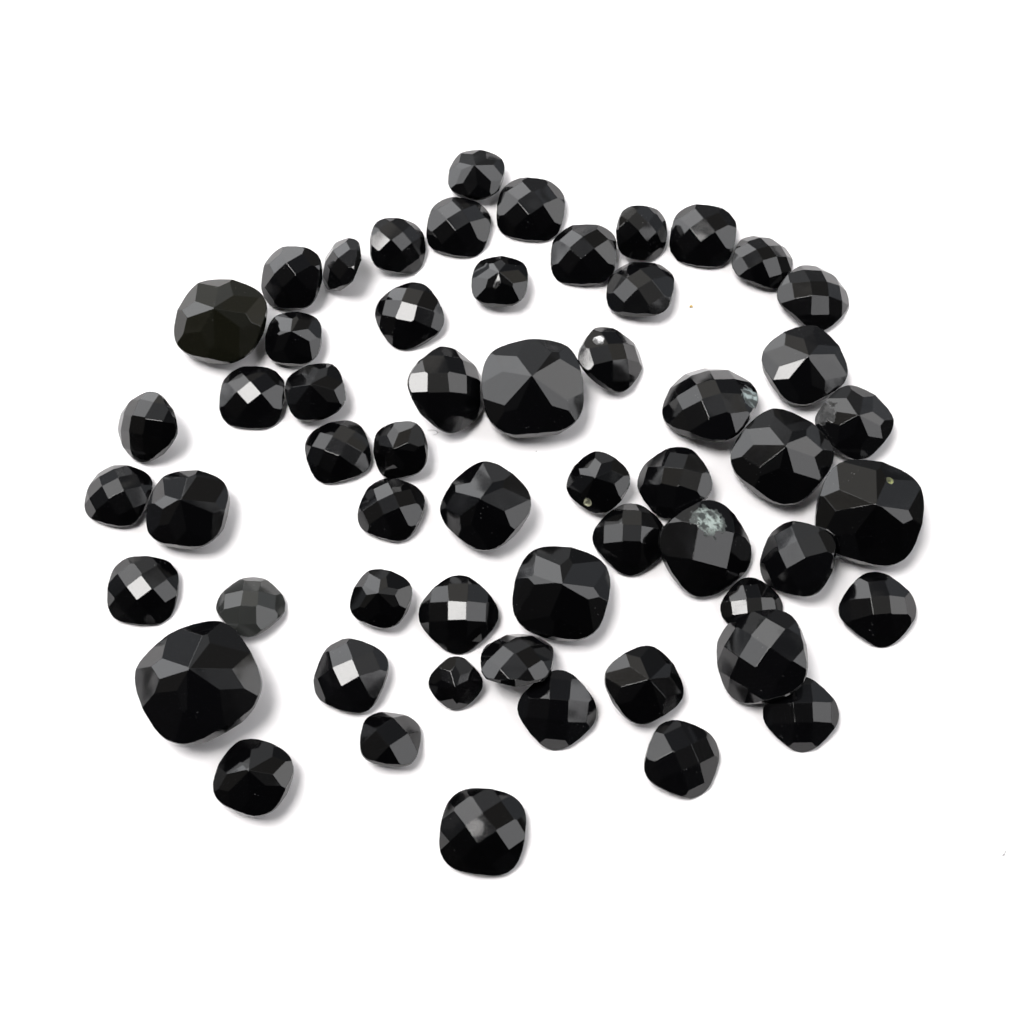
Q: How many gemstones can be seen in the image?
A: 57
